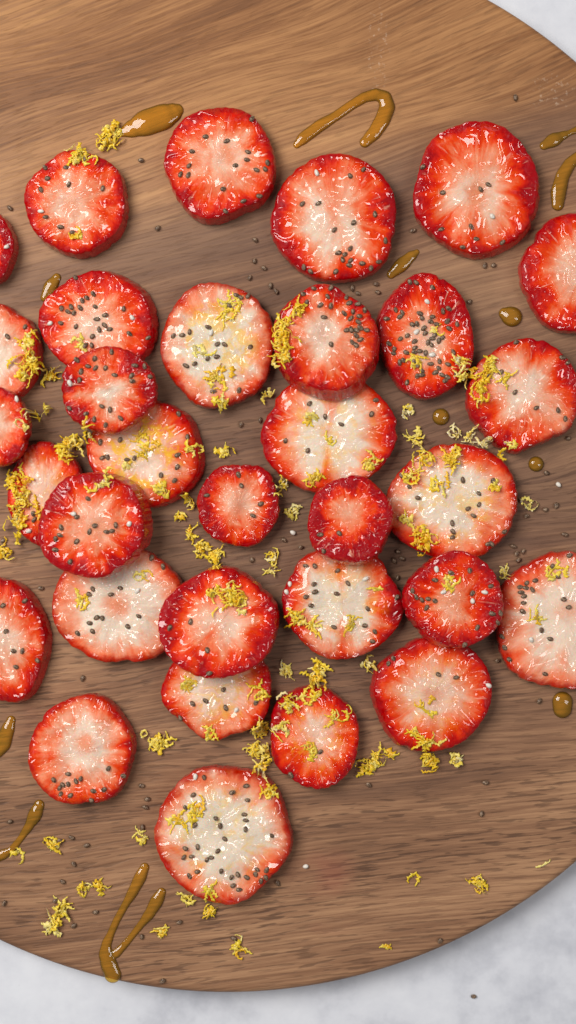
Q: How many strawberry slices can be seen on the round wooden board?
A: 32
